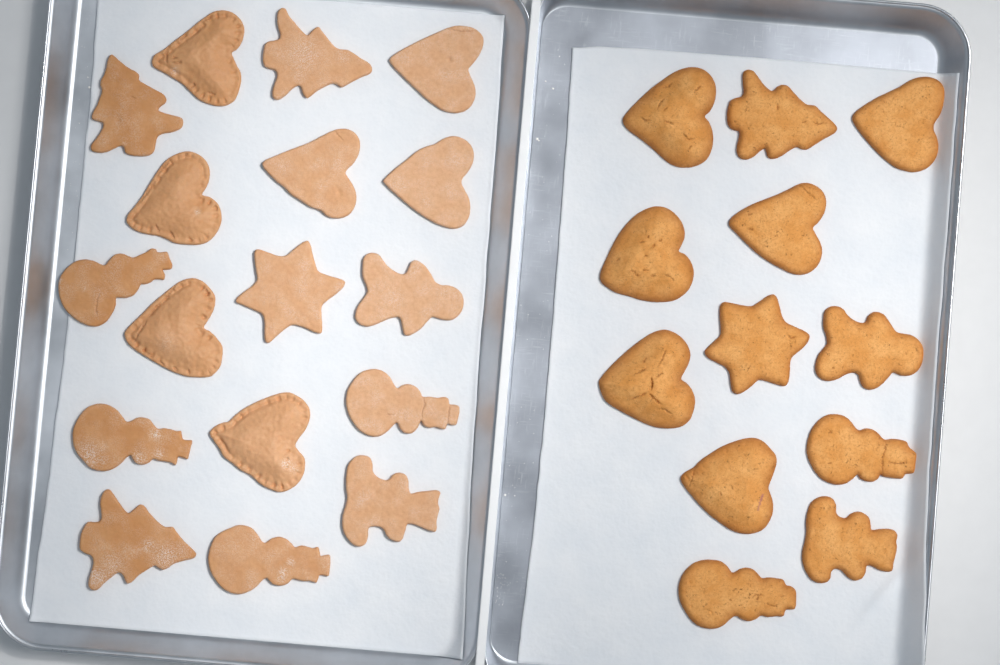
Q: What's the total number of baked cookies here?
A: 12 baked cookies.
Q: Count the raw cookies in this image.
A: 17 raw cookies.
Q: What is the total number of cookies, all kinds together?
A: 29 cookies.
